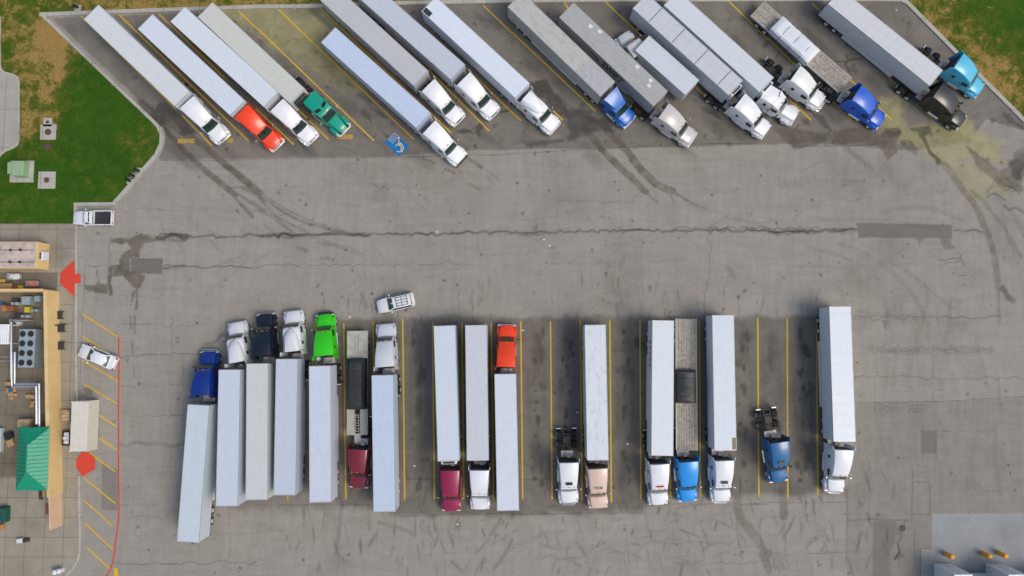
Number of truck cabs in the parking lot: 34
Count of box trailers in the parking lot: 27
